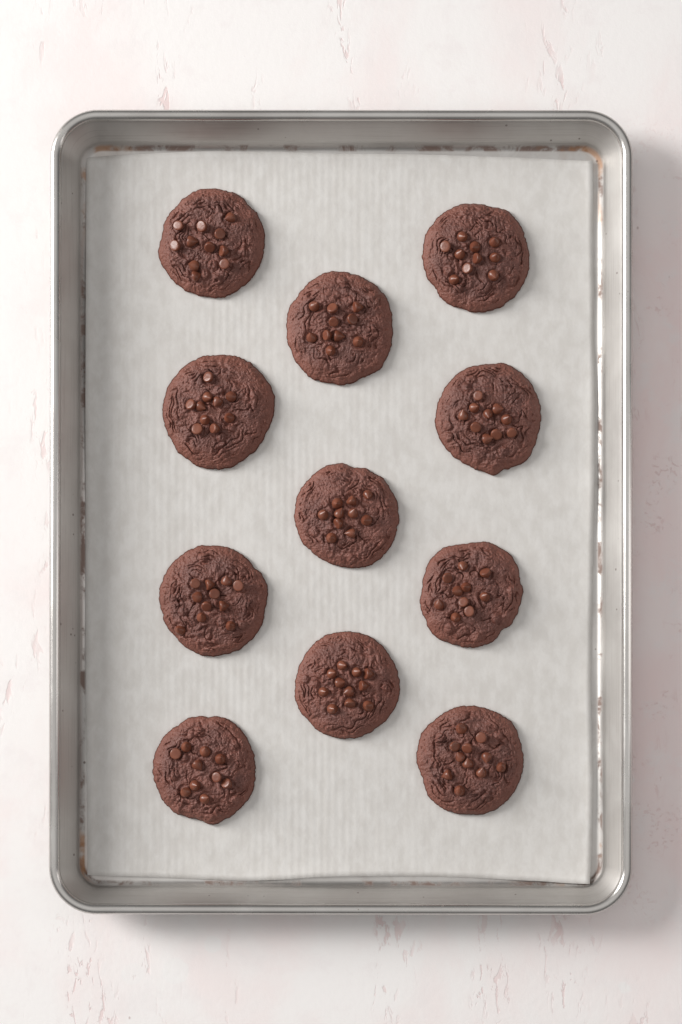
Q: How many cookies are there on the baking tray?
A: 11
